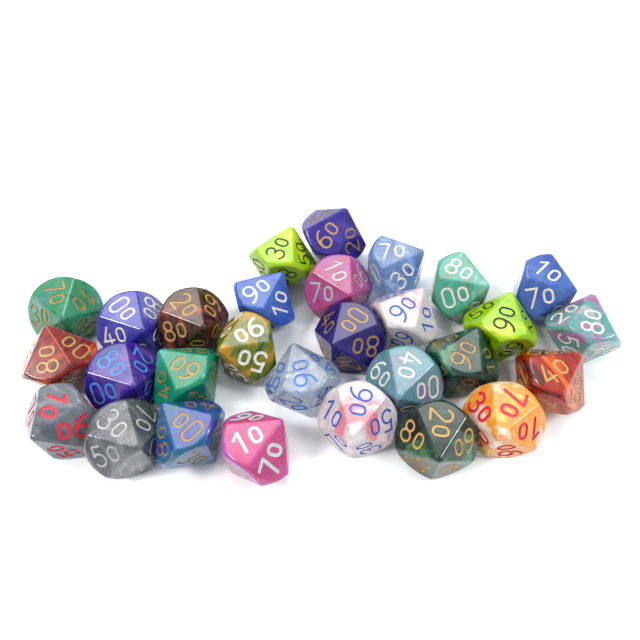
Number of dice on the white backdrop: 29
